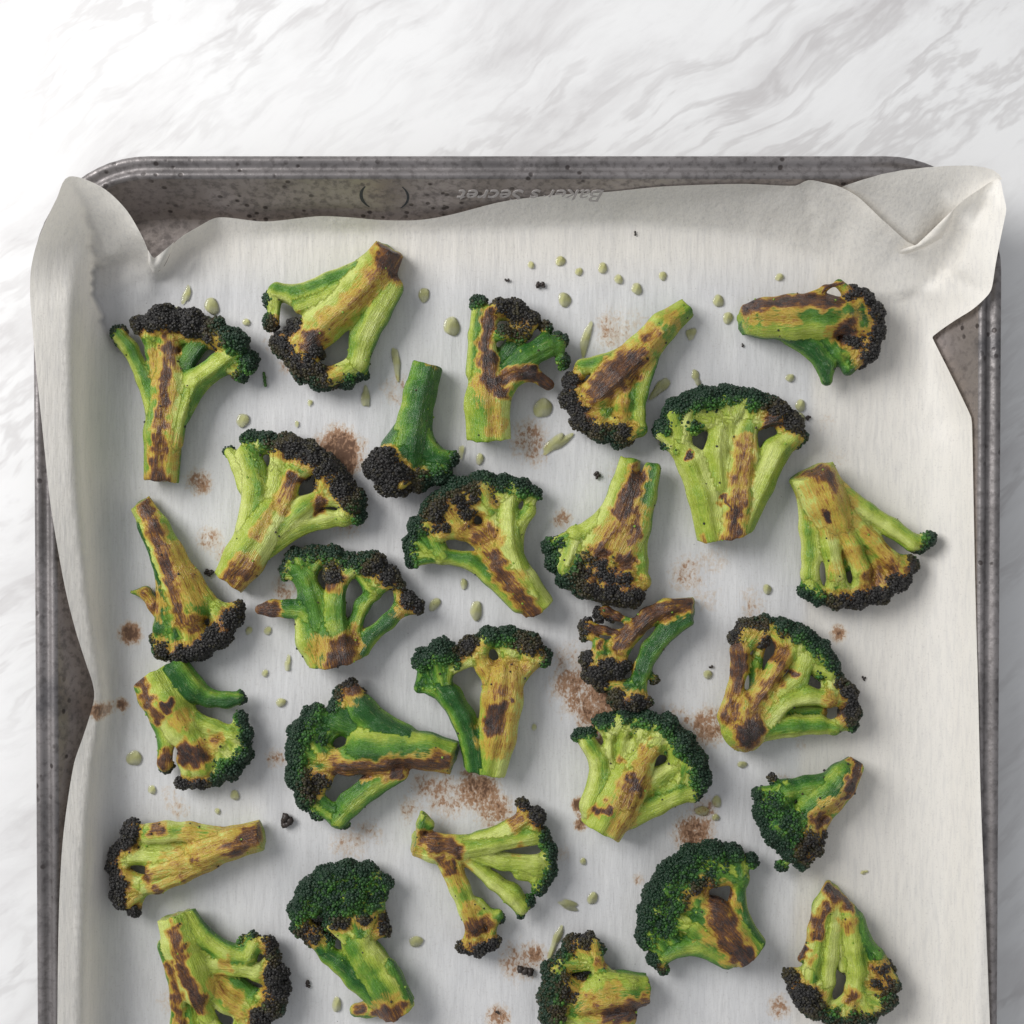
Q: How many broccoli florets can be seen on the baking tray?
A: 27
